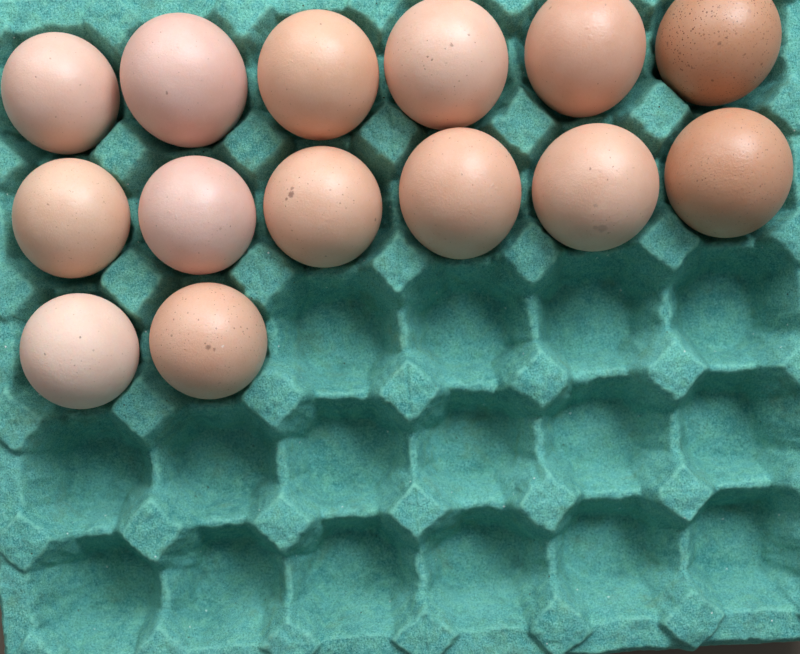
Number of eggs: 14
